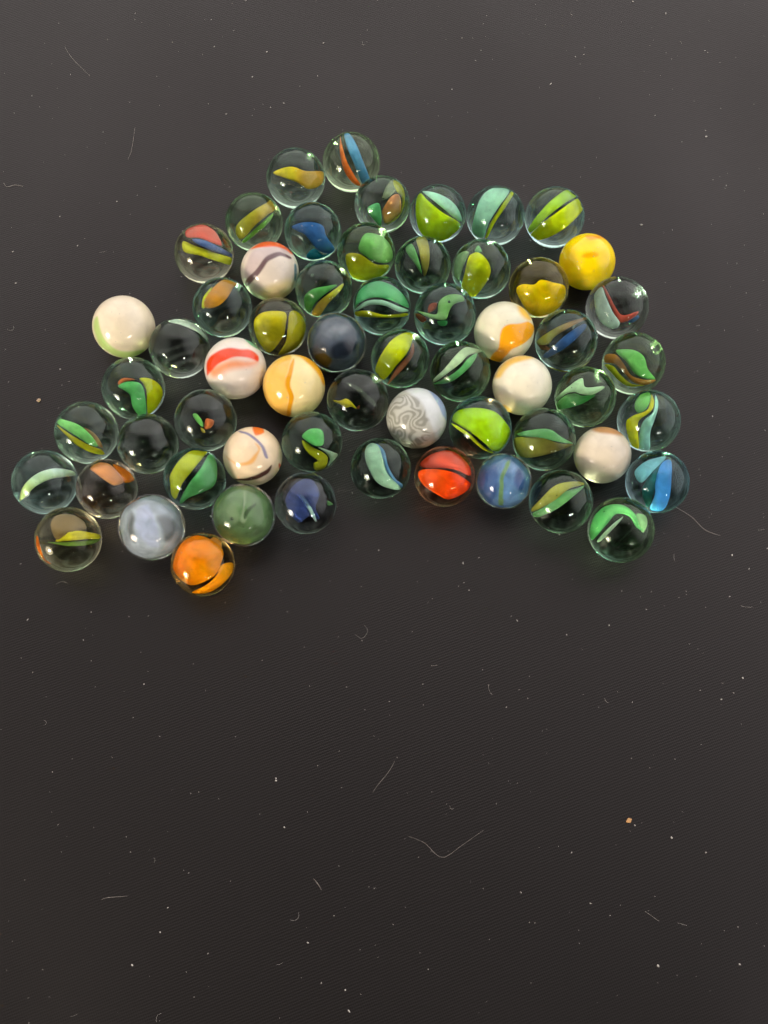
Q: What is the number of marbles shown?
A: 59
